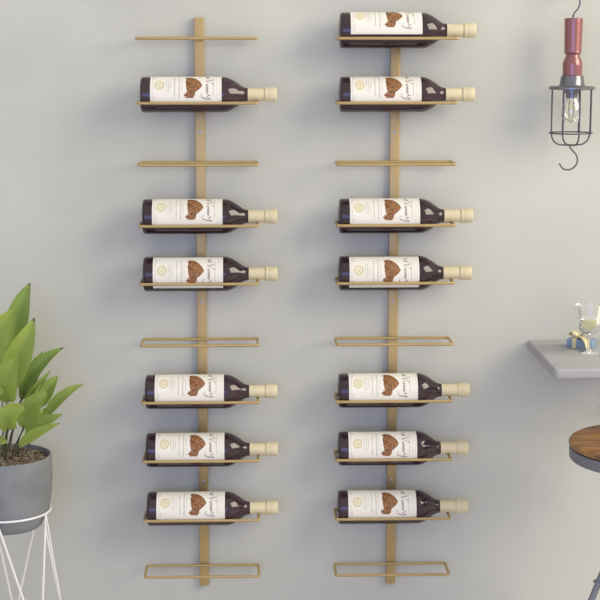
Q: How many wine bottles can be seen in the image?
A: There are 13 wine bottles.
